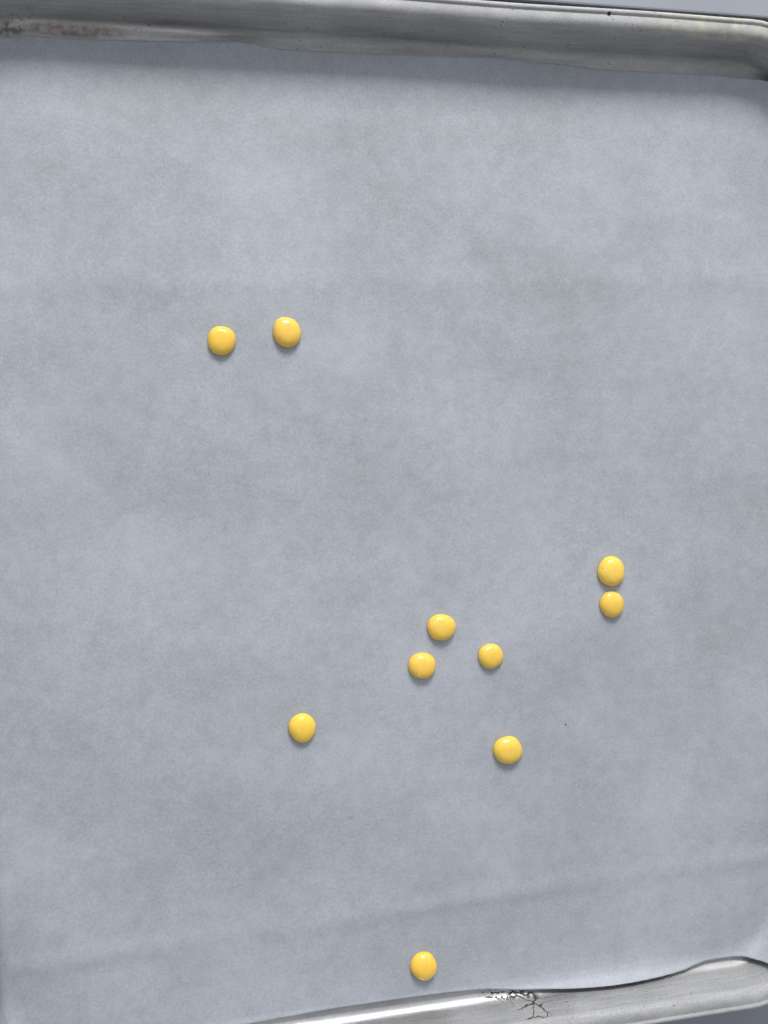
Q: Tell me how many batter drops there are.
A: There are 10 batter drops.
